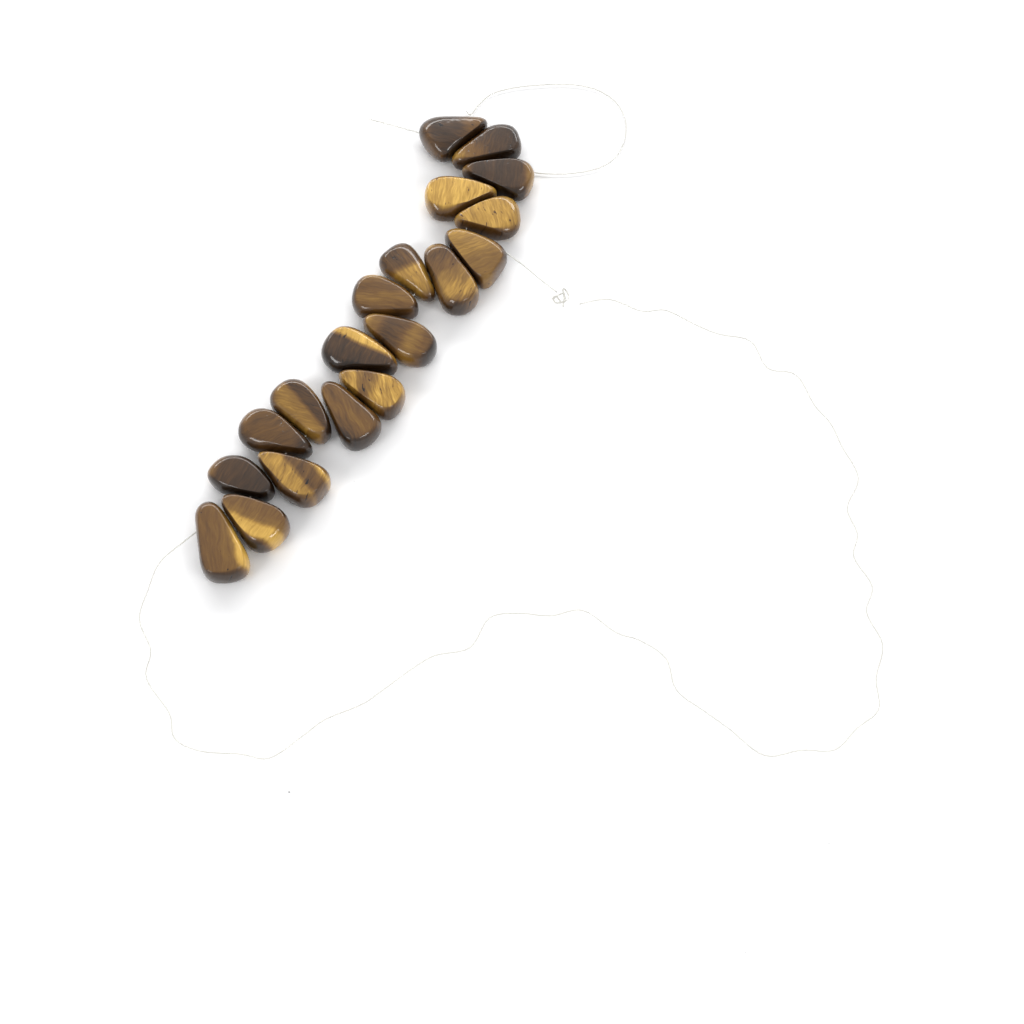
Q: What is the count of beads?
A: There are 19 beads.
